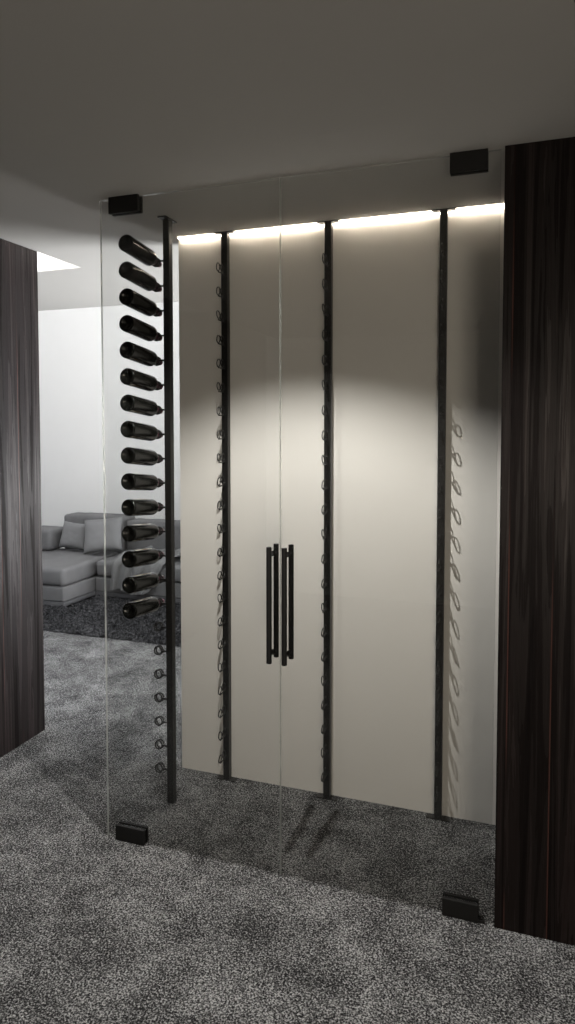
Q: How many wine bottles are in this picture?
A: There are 15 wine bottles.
